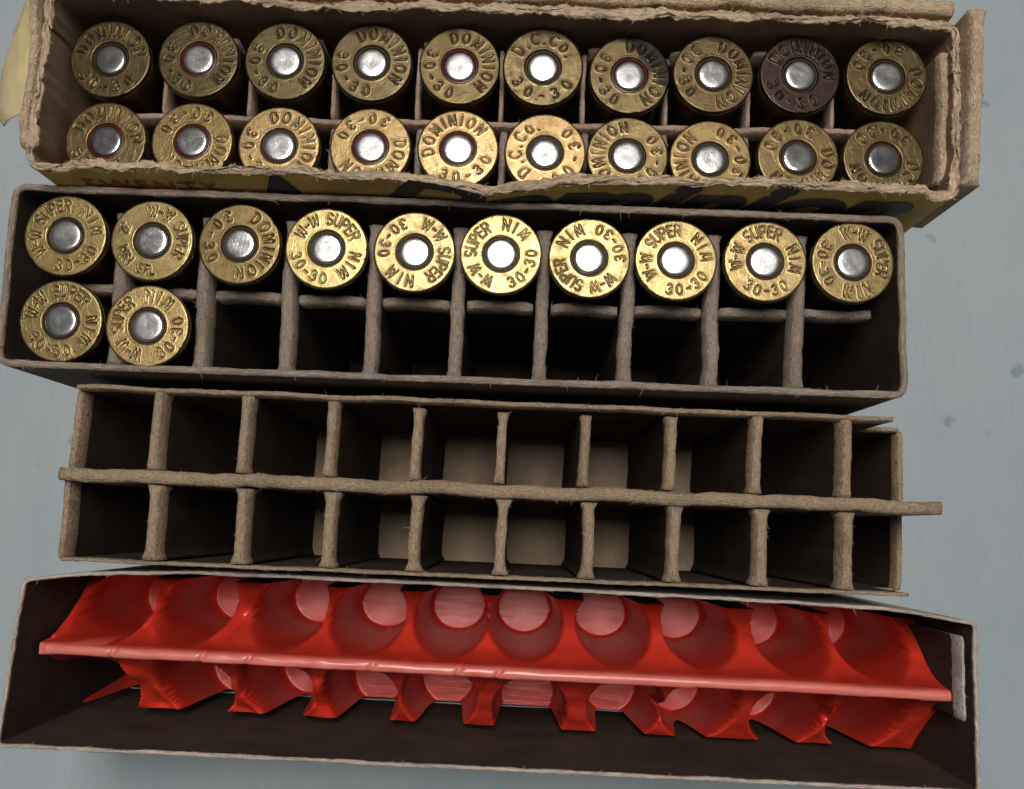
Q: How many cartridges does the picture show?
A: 32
